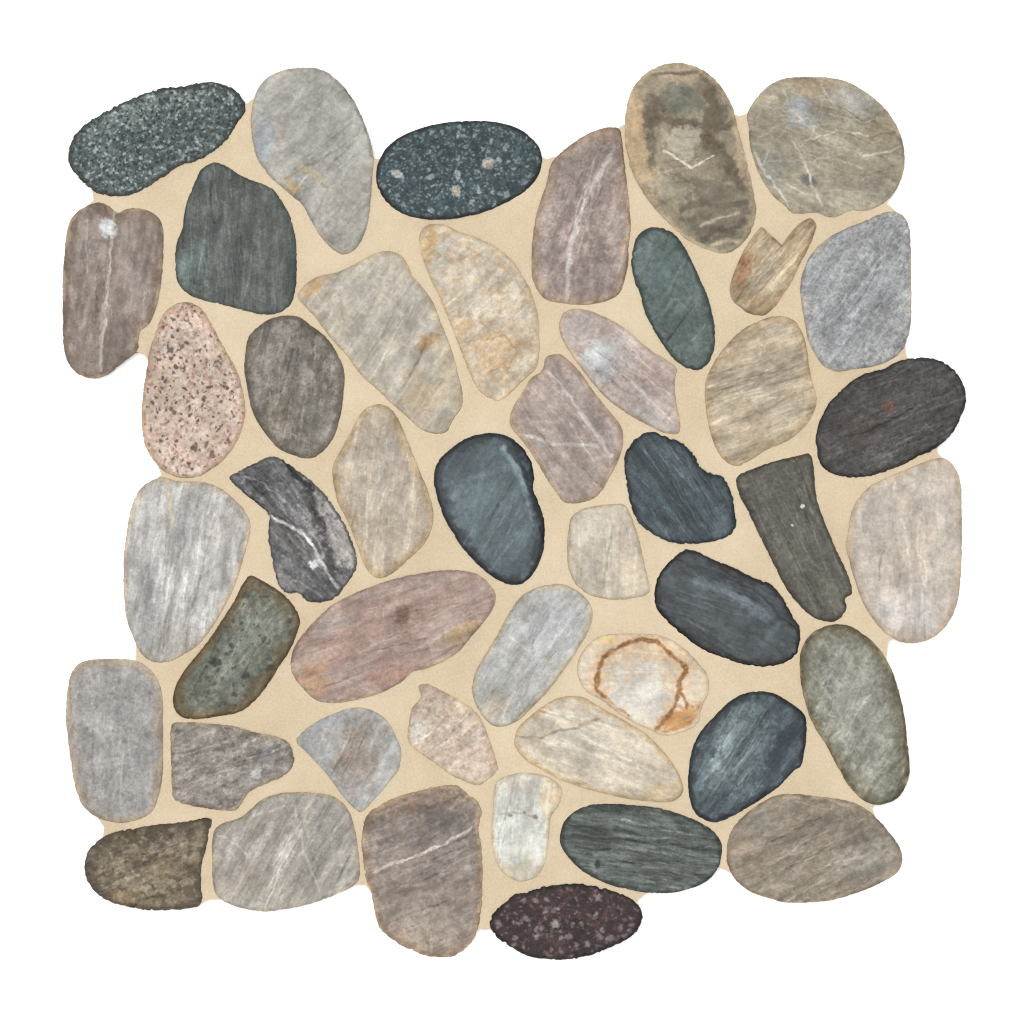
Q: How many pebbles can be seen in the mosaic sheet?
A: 46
